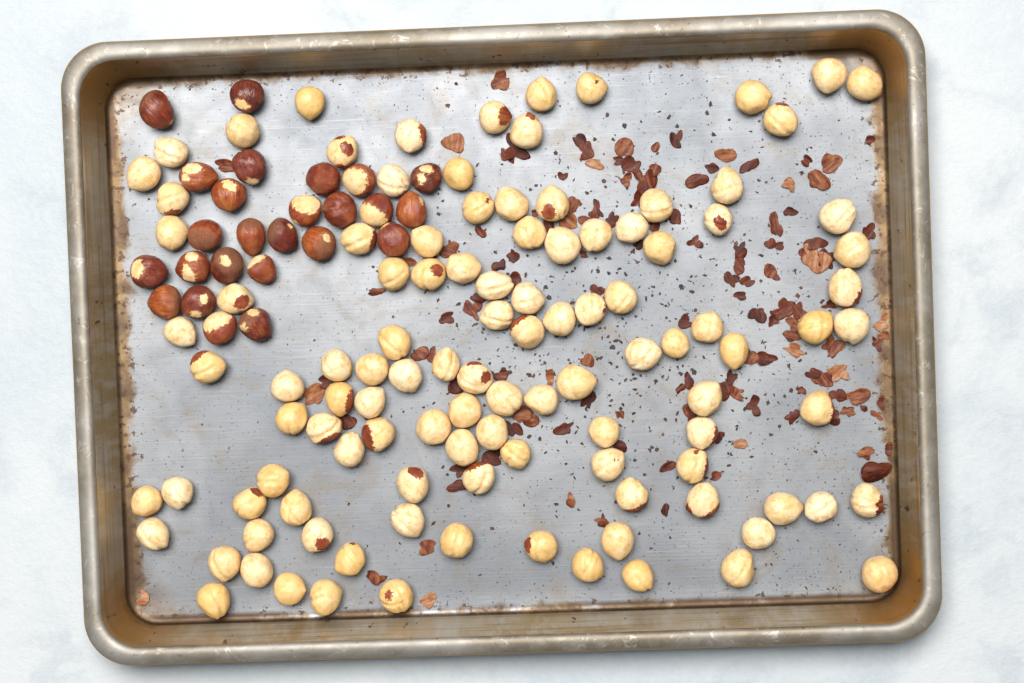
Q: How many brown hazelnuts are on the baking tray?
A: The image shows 25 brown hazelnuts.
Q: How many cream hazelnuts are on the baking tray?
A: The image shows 111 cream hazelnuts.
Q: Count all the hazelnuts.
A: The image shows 136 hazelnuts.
